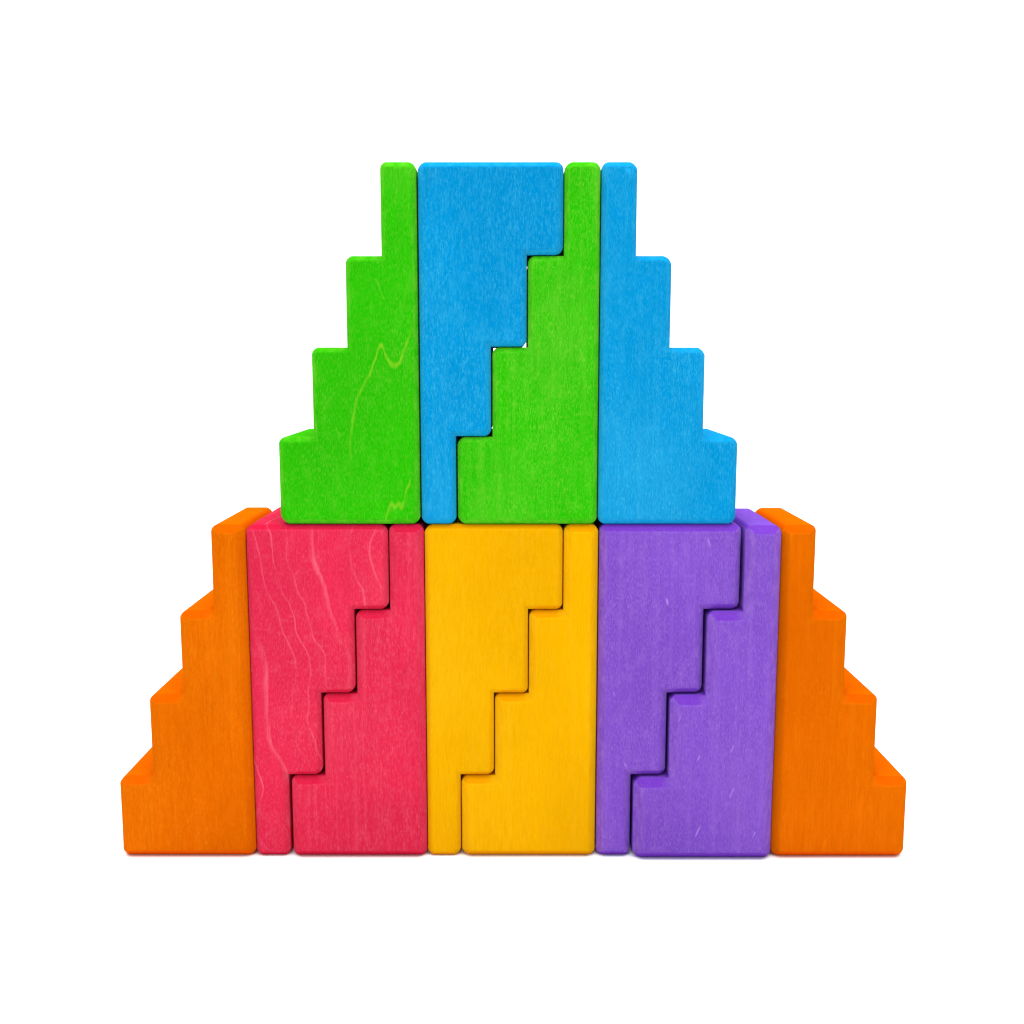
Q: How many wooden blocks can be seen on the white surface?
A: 12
